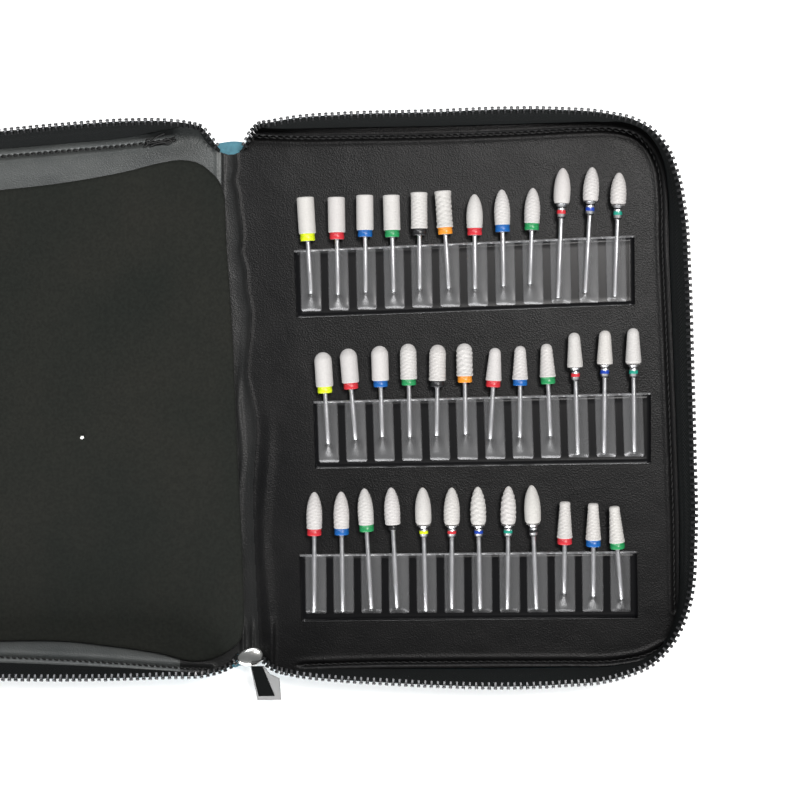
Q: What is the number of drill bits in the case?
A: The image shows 36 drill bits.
